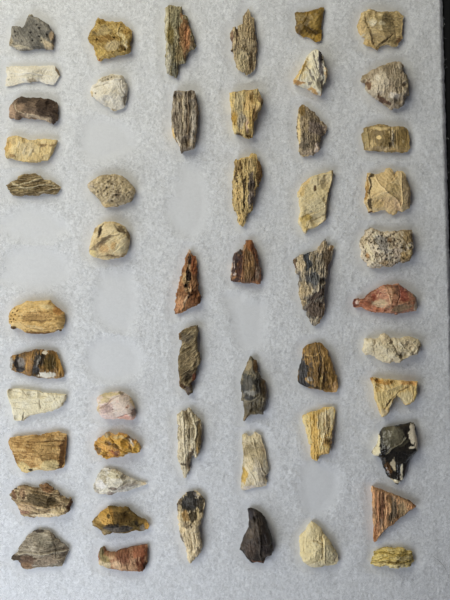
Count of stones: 52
